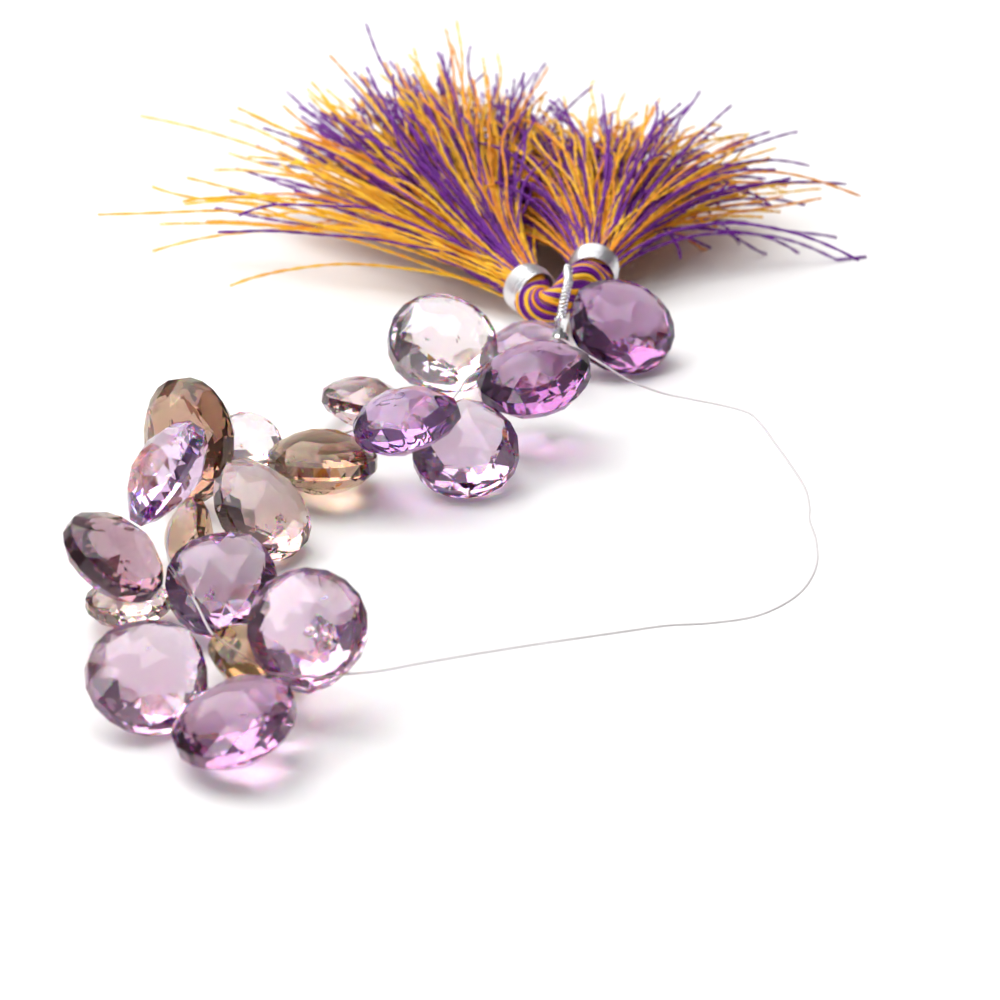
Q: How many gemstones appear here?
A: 20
